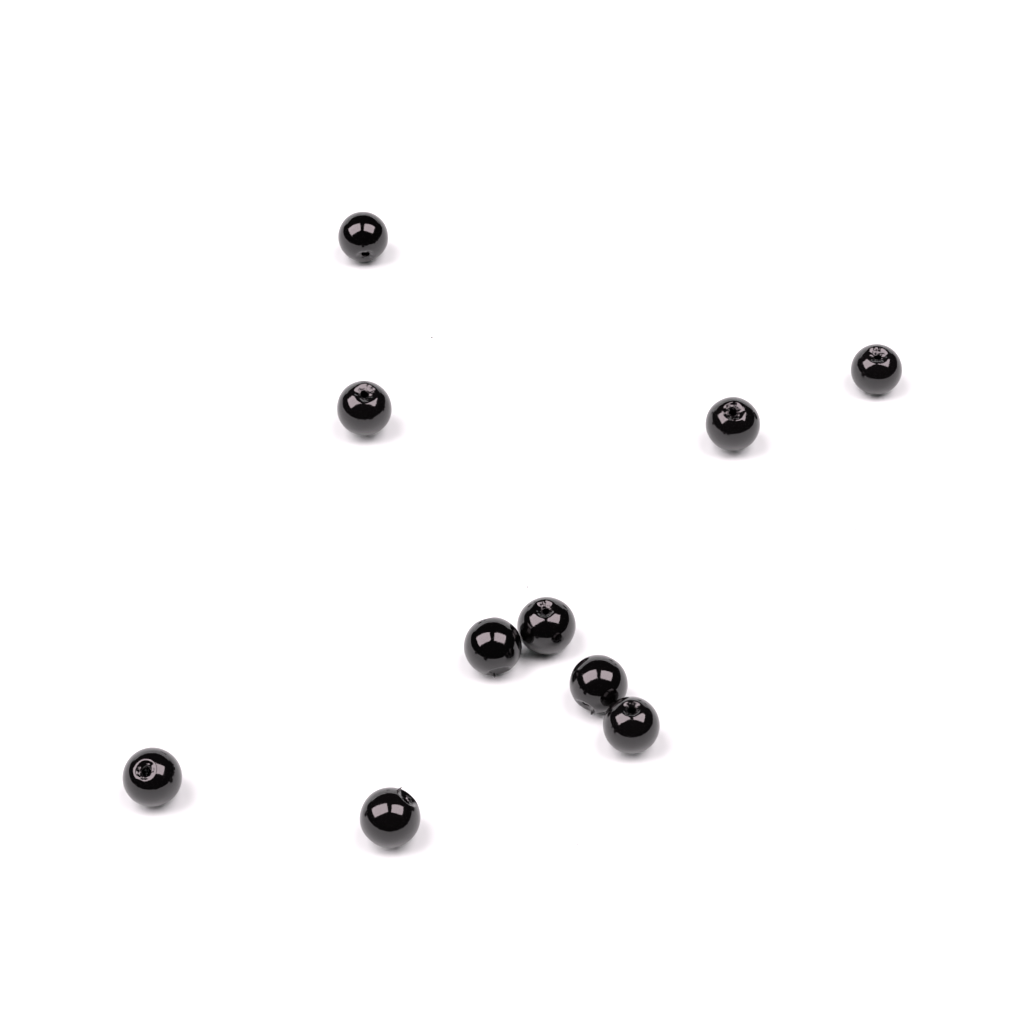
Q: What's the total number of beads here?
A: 10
